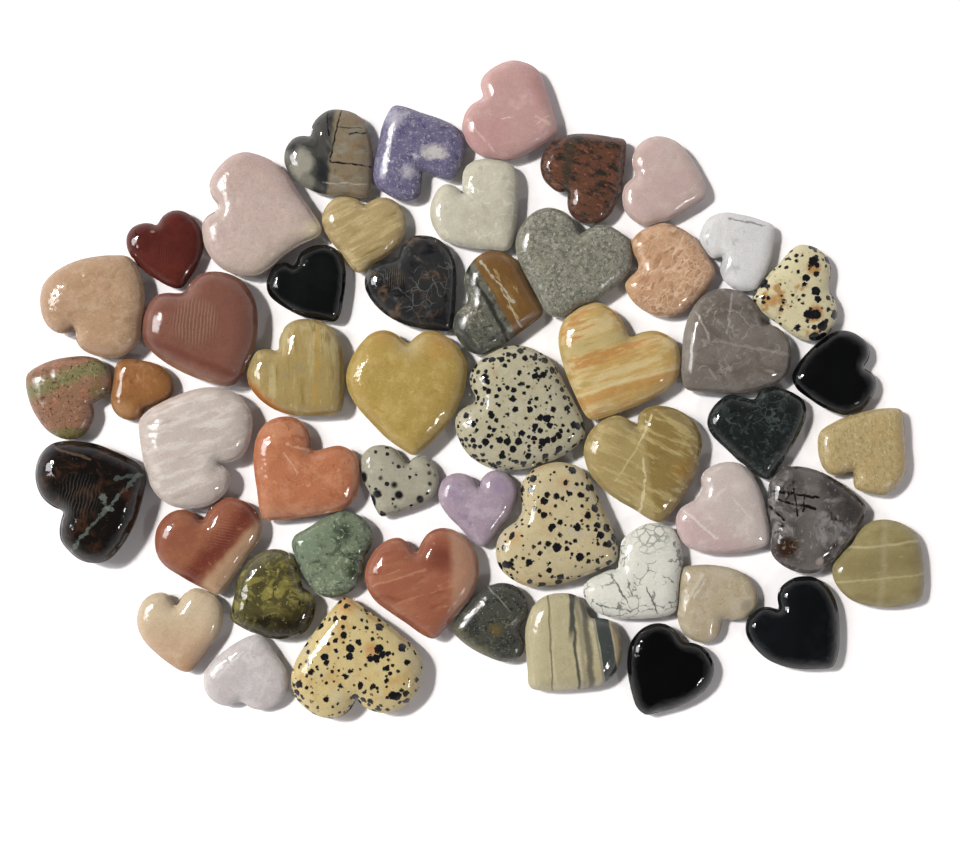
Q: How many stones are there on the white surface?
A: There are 51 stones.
